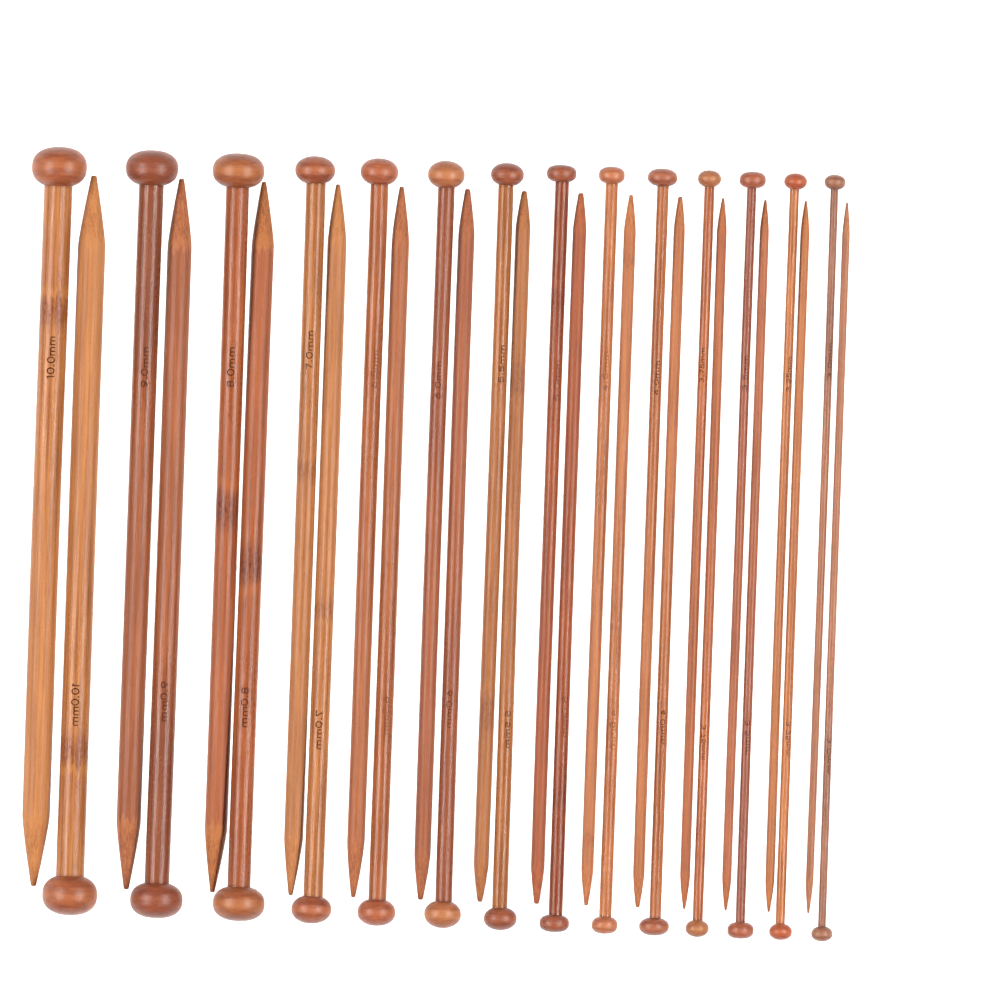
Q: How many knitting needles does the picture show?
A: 28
